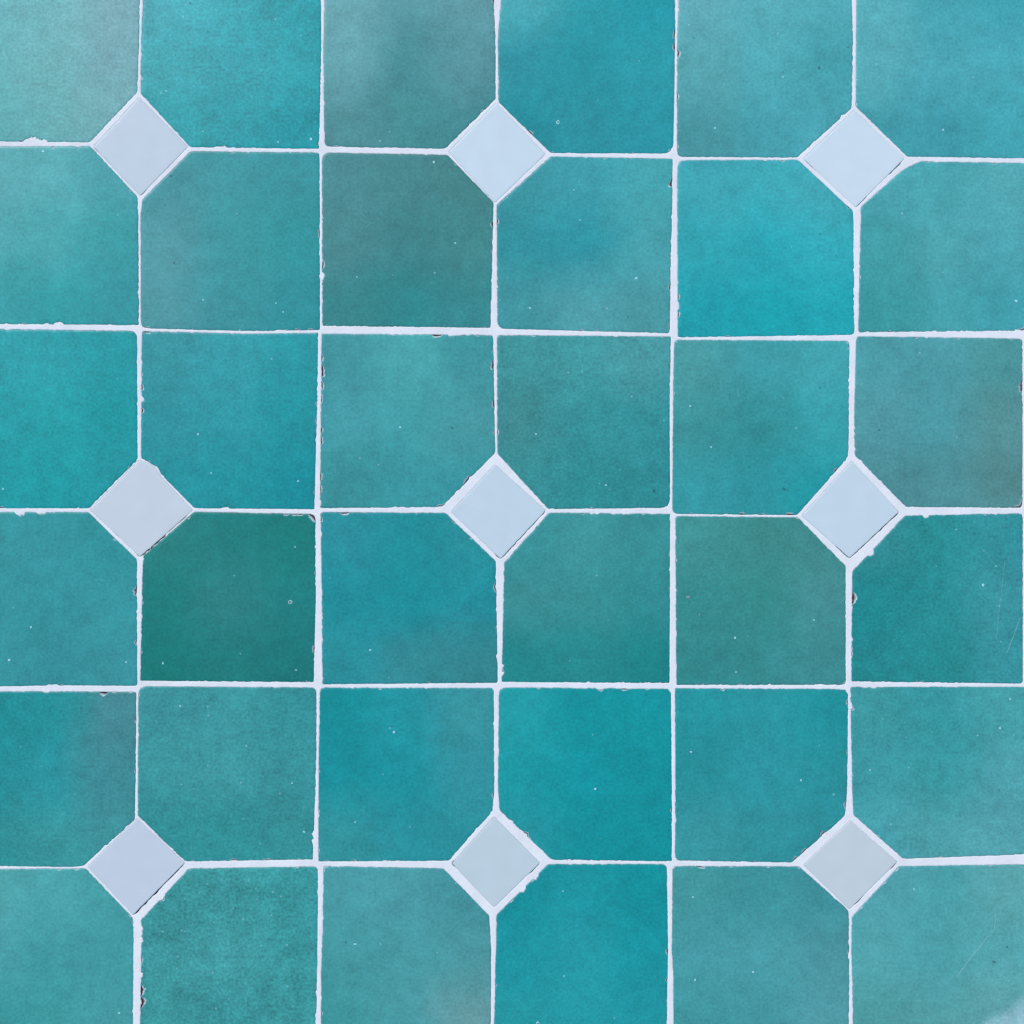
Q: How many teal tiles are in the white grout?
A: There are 36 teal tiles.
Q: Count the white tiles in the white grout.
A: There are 9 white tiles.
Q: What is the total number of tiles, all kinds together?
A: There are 45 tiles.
